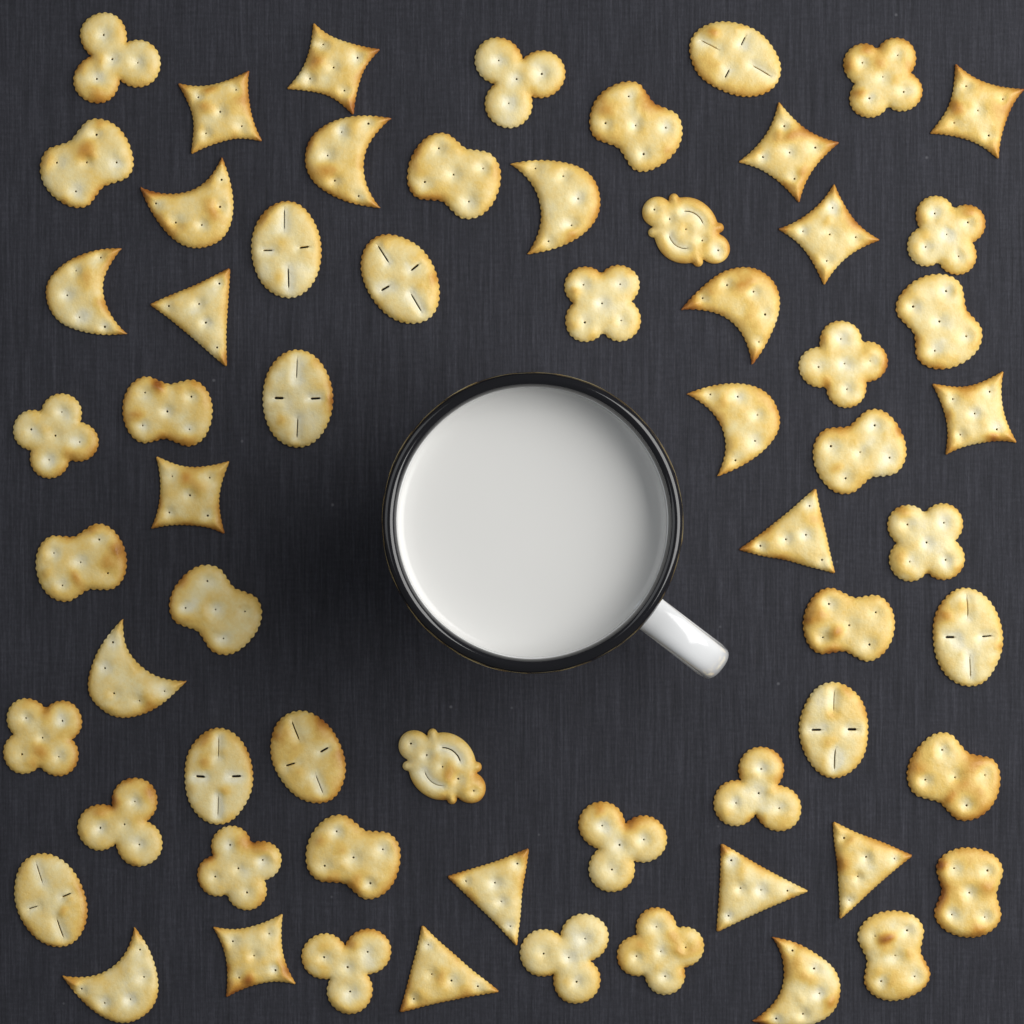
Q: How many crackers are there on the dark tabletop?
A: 63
